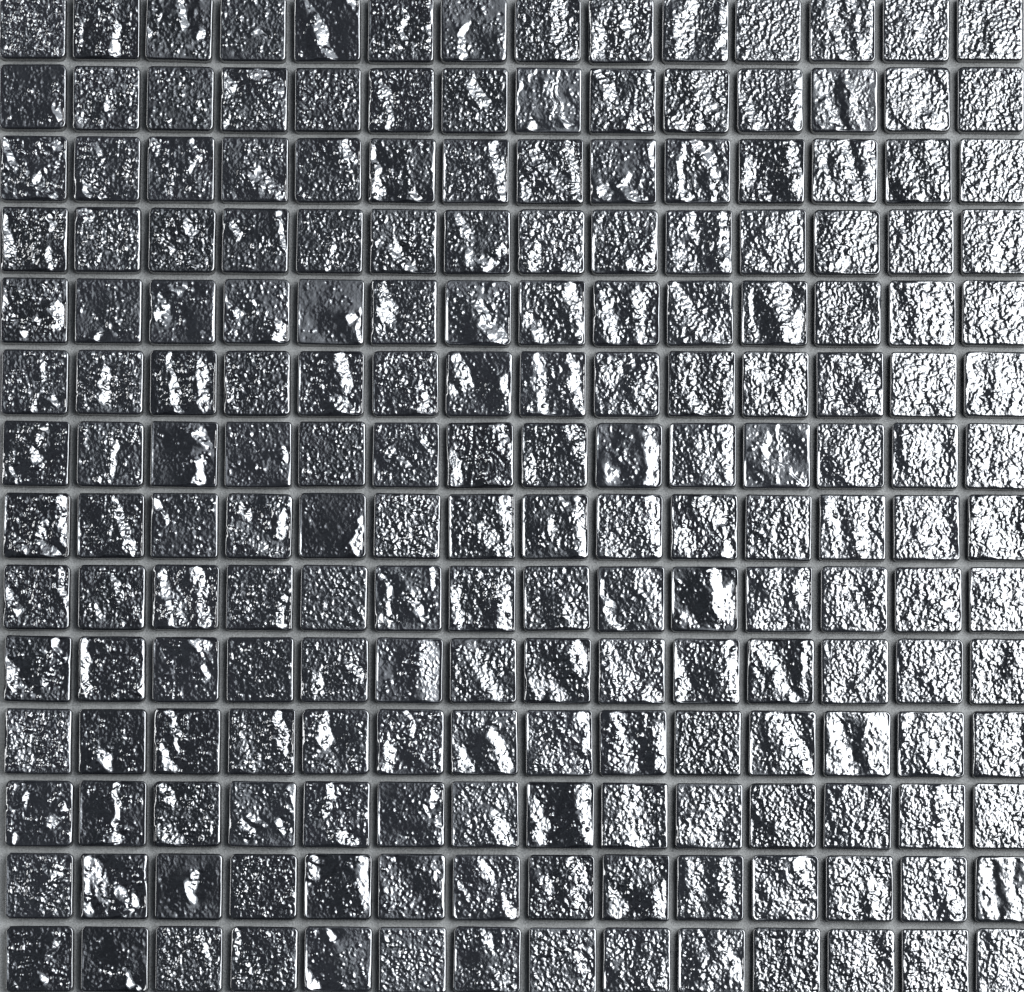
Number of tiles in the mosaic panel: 196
